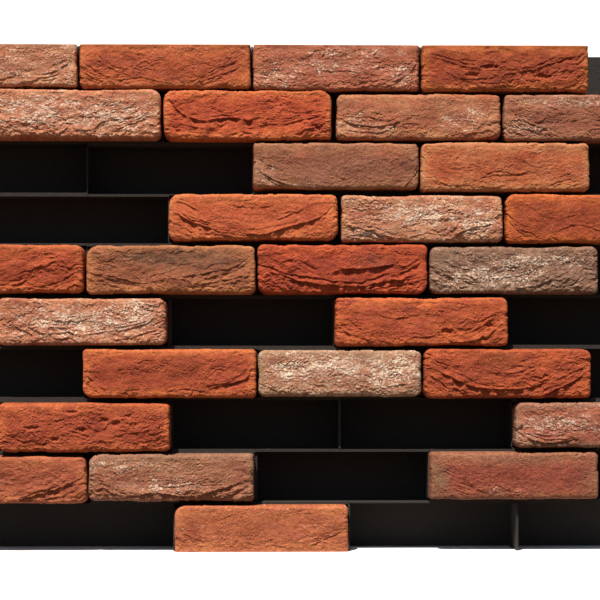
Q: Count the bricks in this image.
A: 28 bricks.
